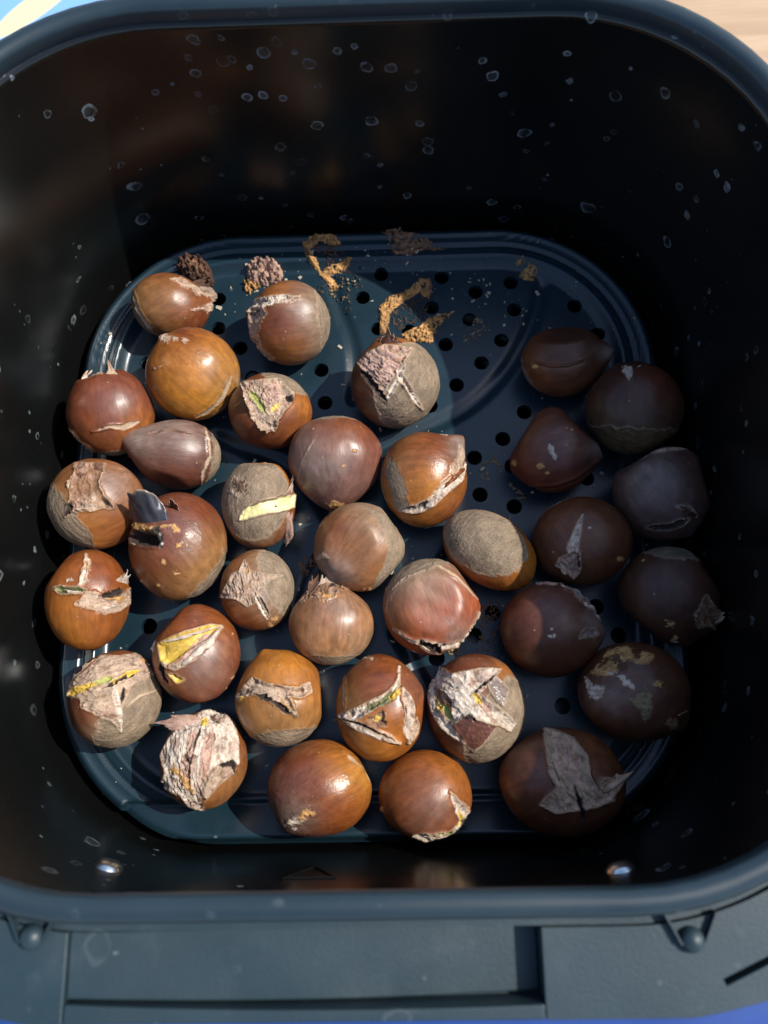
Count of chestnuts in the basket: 35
